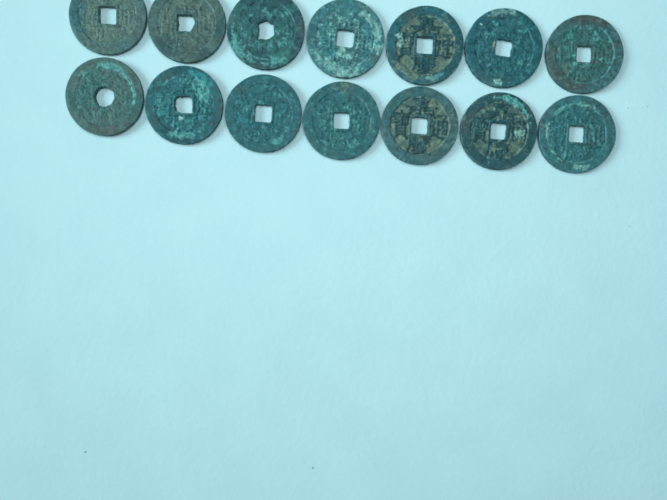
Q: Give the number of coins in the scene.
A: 14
